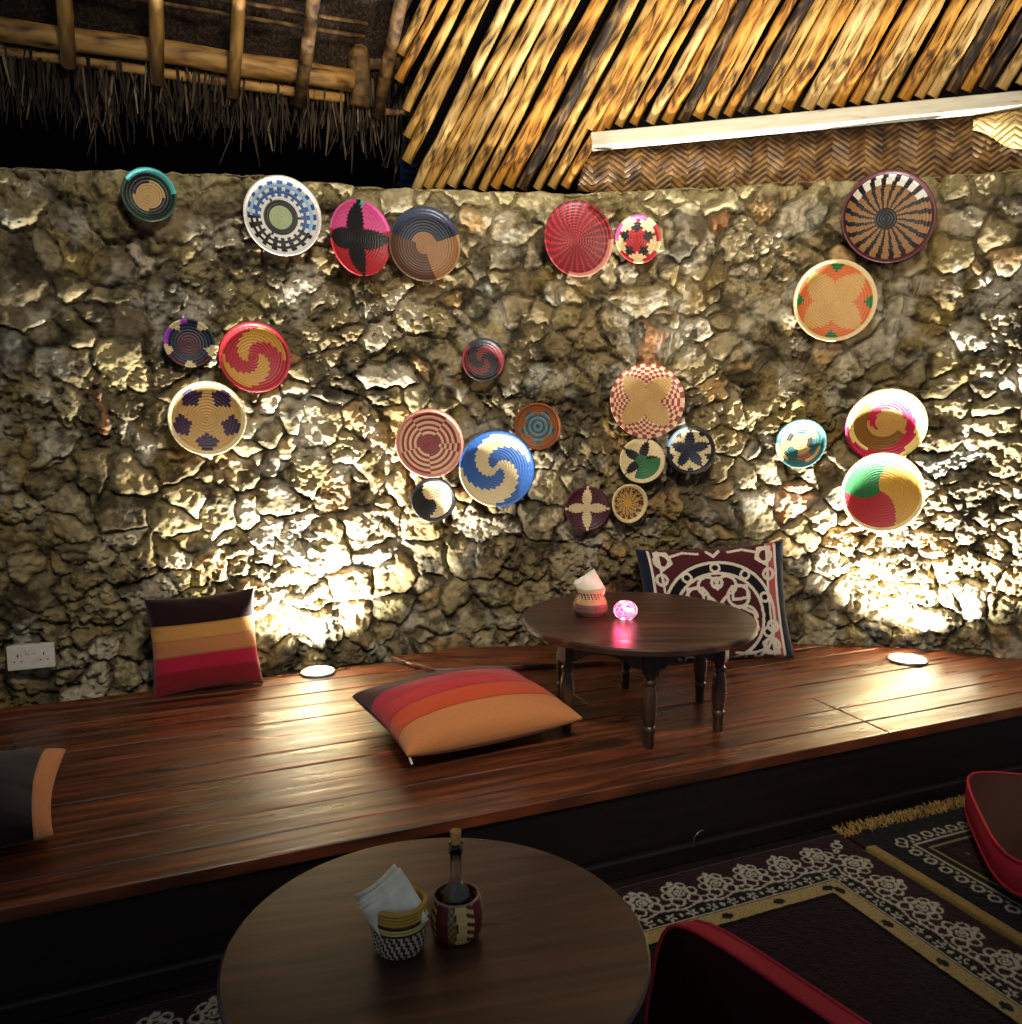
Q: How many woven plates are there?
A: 24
